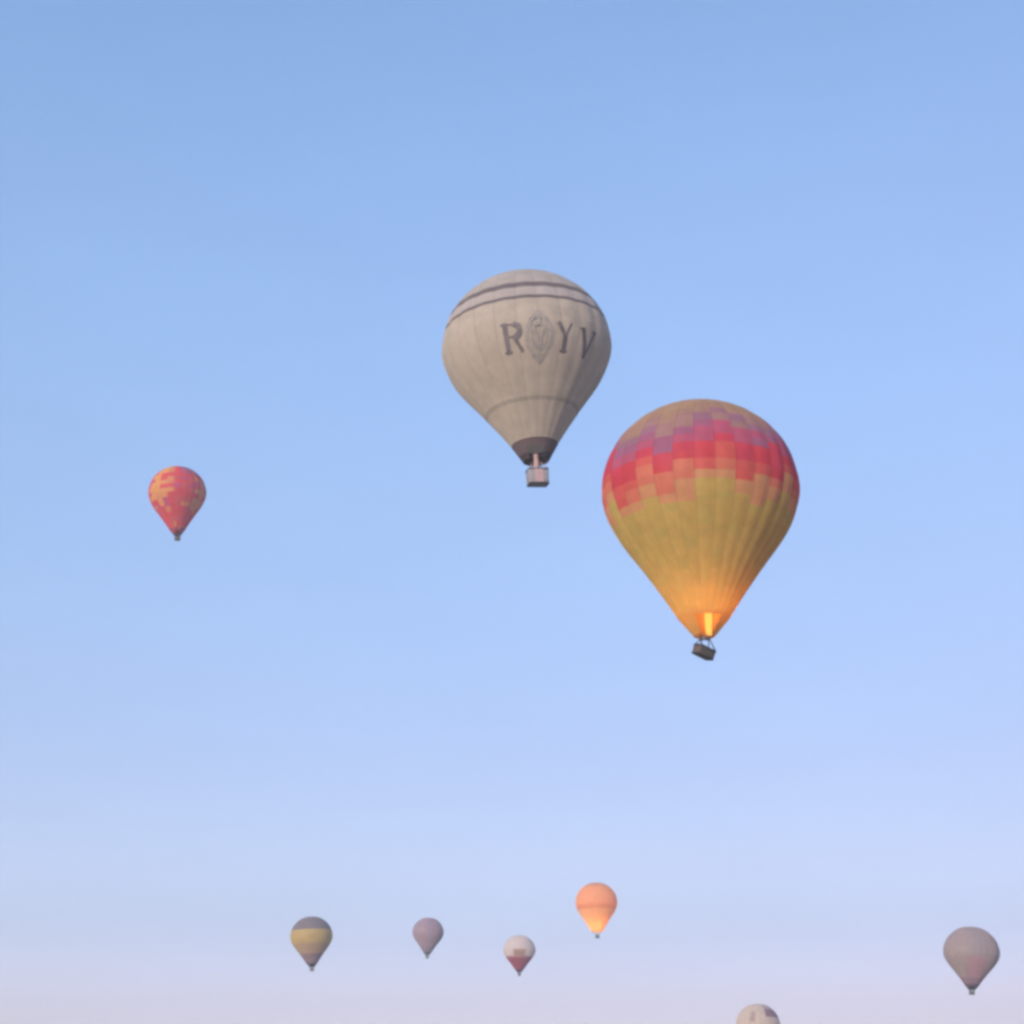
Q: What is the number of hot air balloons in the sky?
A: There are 9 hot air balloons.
